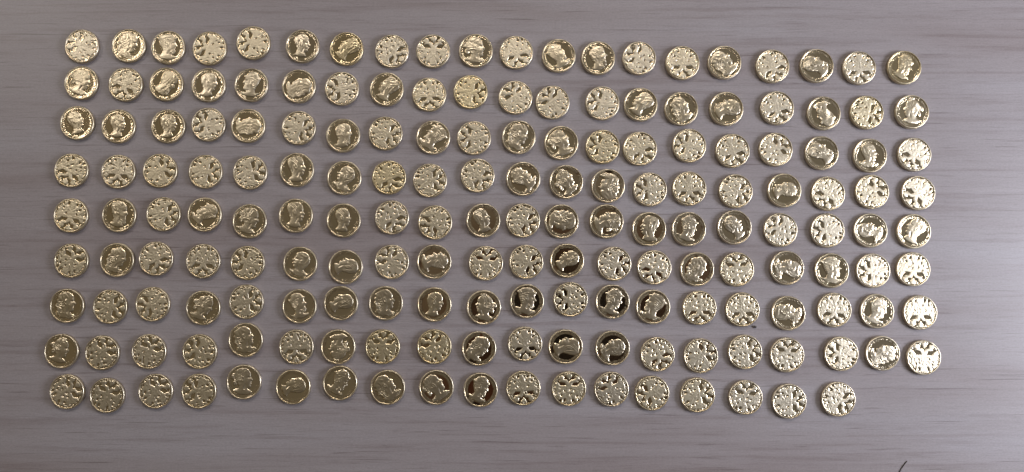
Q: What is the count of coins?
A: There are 178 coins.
